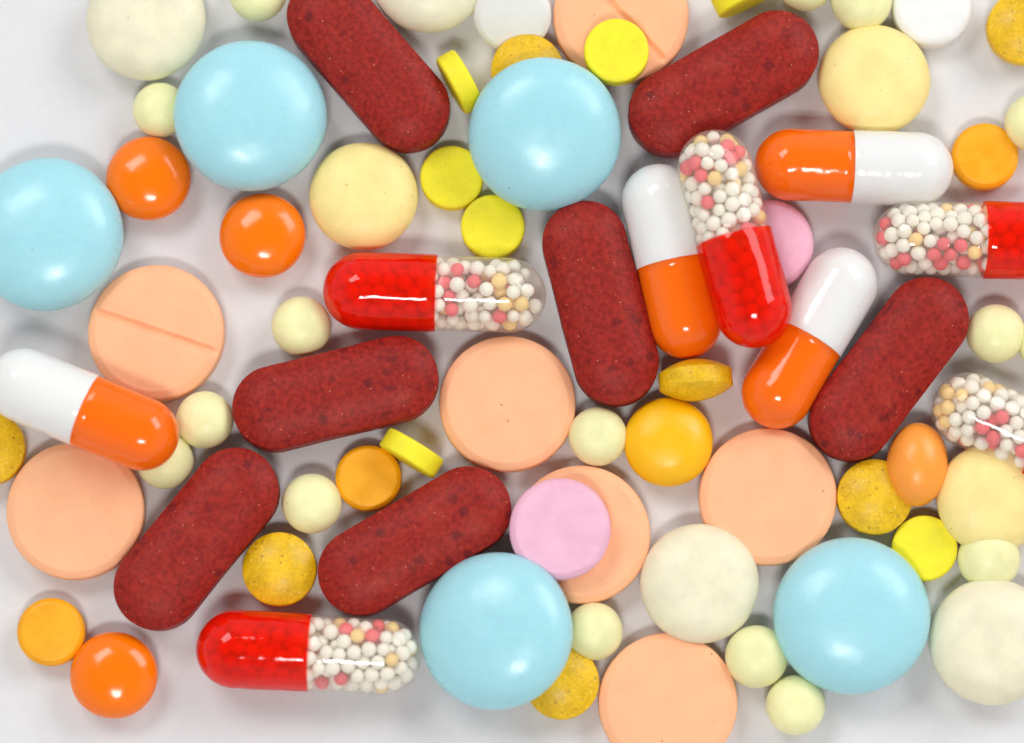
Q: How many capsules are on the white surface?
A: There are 9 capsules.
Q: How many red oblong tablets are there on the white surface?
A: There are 7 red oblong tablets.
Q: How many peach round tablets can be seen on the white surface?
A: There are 7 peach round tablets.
